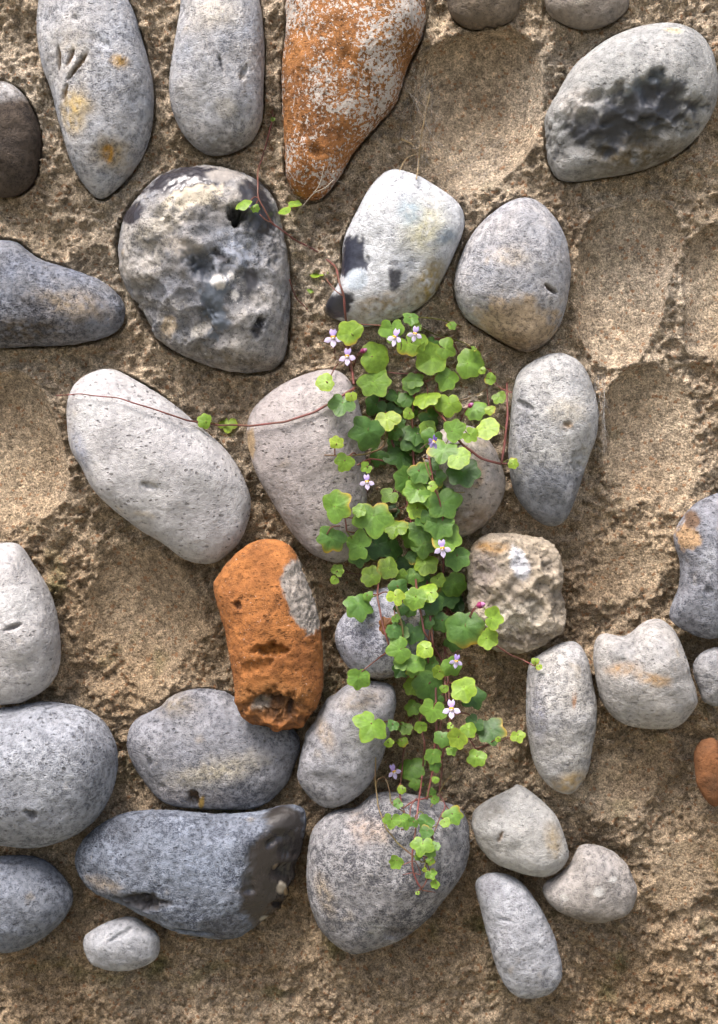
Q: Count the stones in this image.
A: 34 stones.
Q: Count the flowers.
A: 10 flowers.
